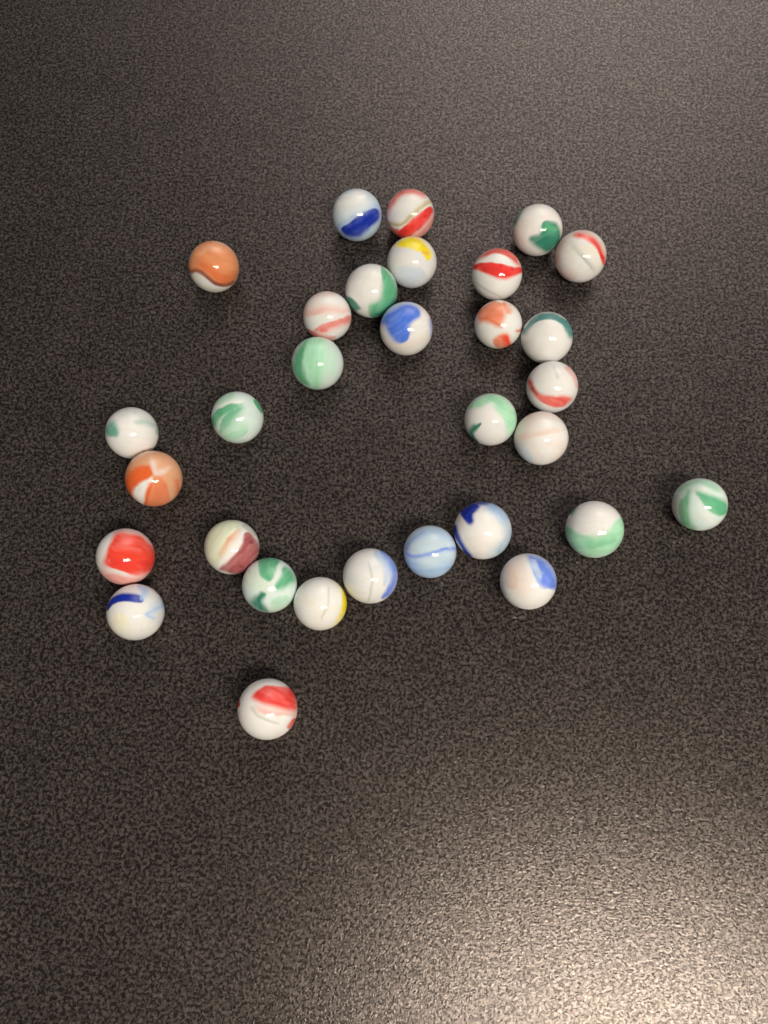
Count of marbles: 31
